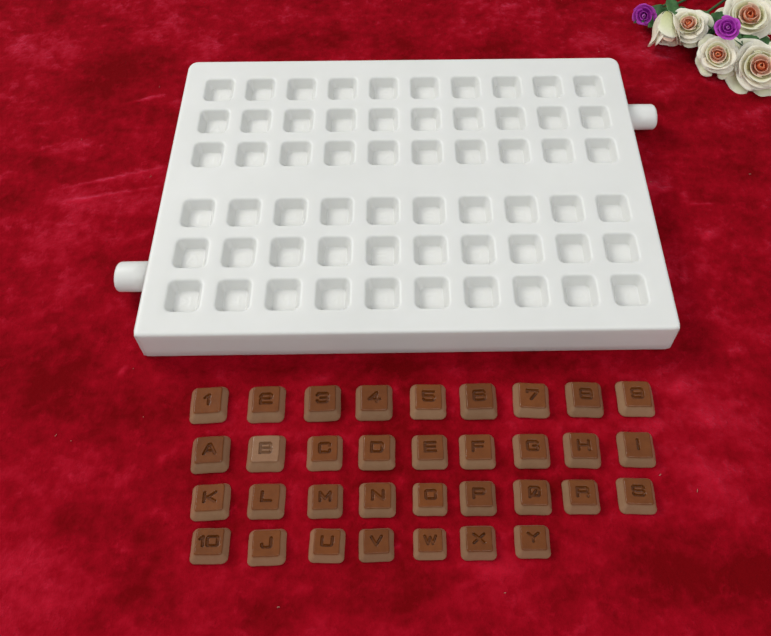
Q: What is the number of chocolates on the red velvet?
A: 34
